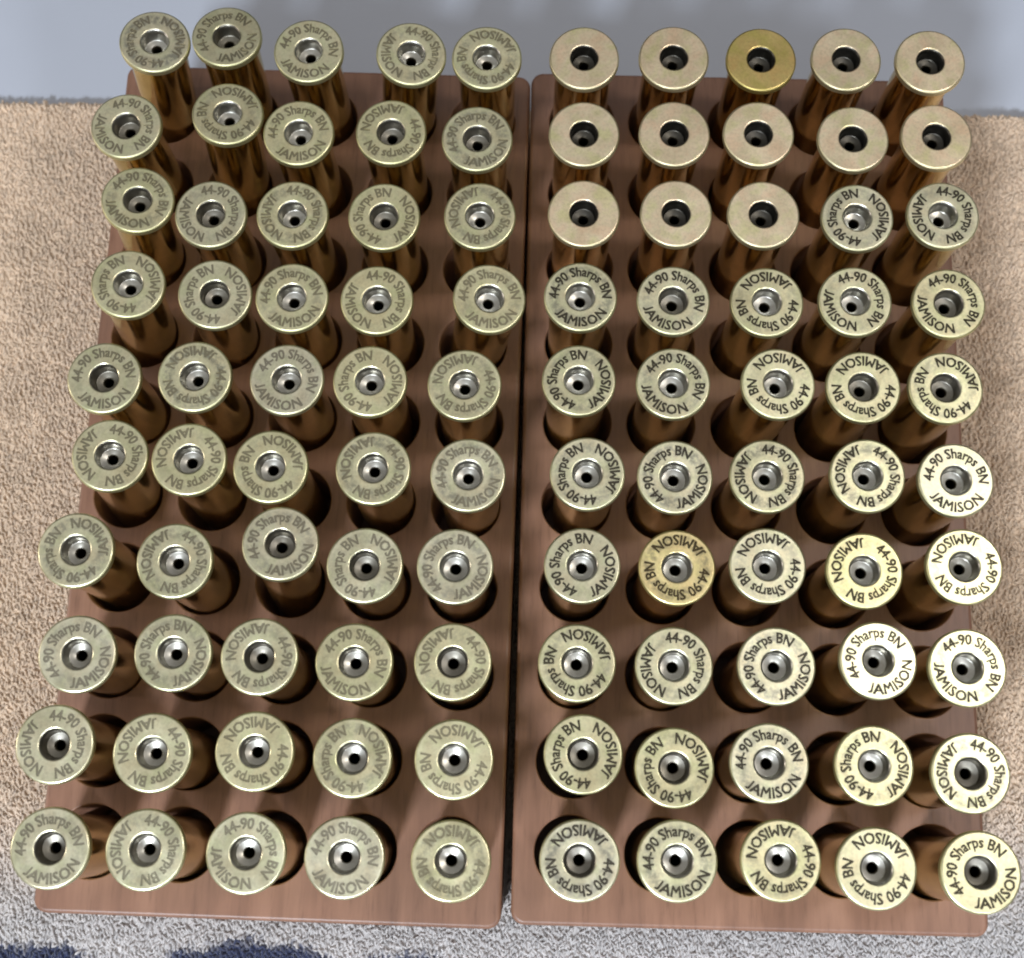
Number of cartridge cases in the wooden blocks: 100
